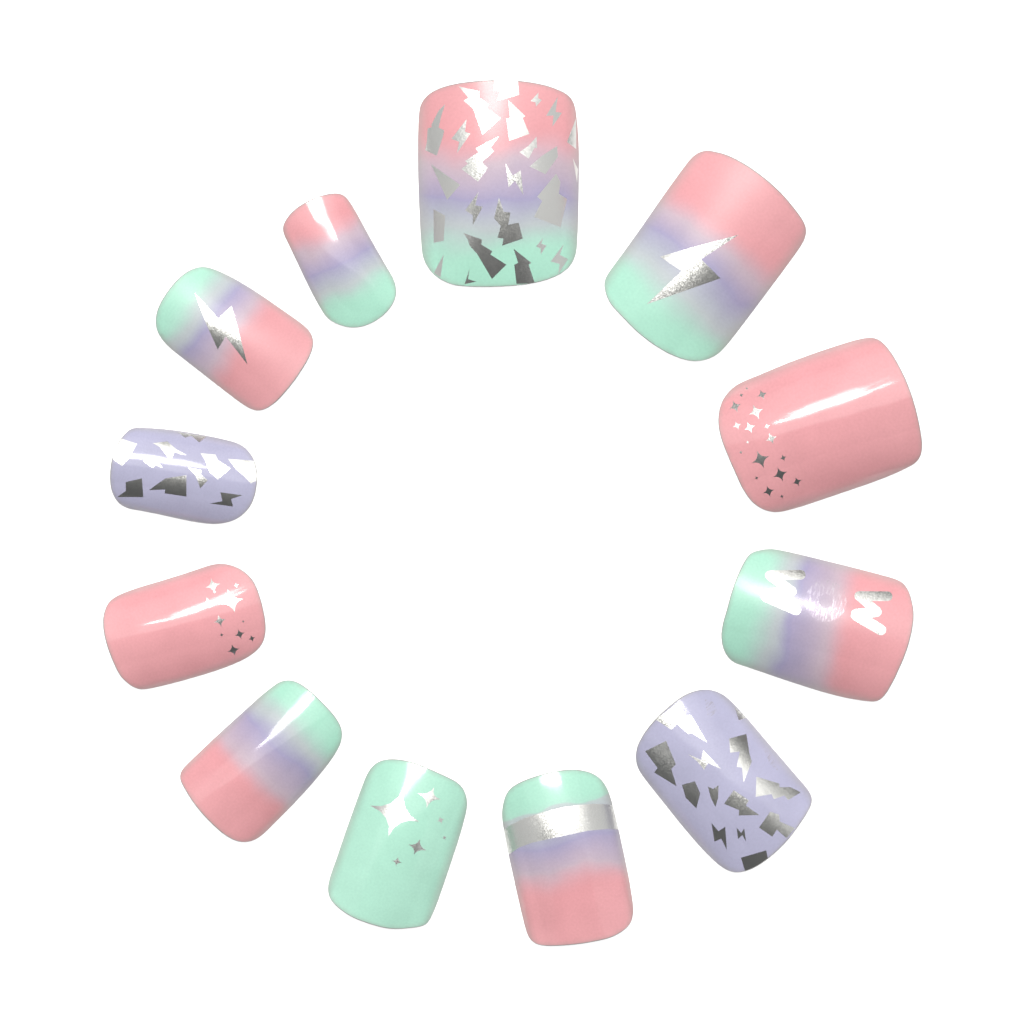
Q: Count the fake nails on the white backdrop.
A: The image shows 12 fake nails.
